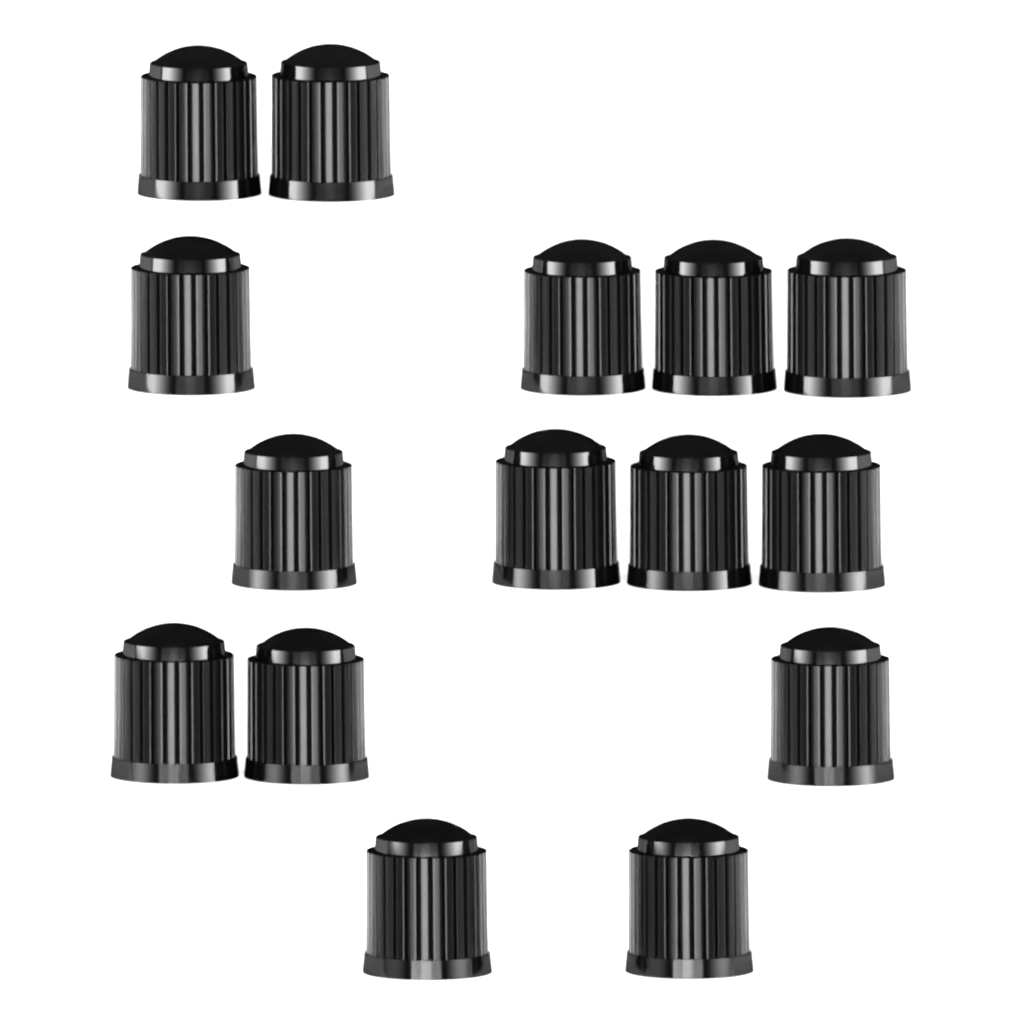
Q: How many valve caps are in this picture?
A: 15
